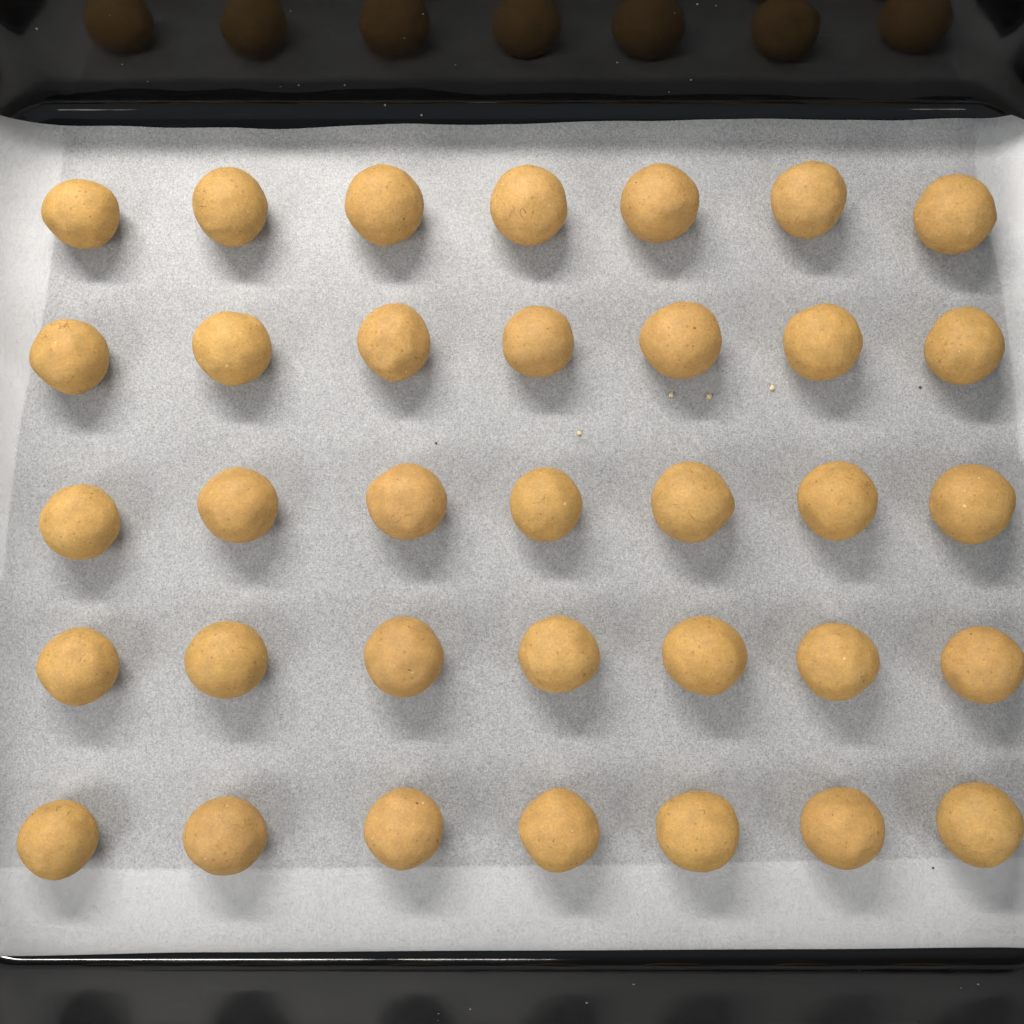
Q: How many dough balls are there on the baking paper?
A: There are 35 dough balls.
